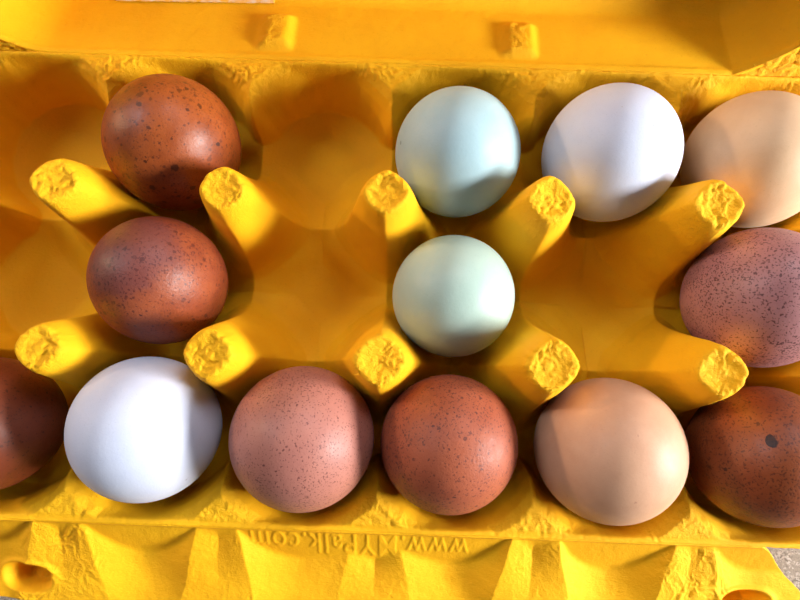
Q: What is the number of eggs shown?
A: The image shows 13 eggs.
